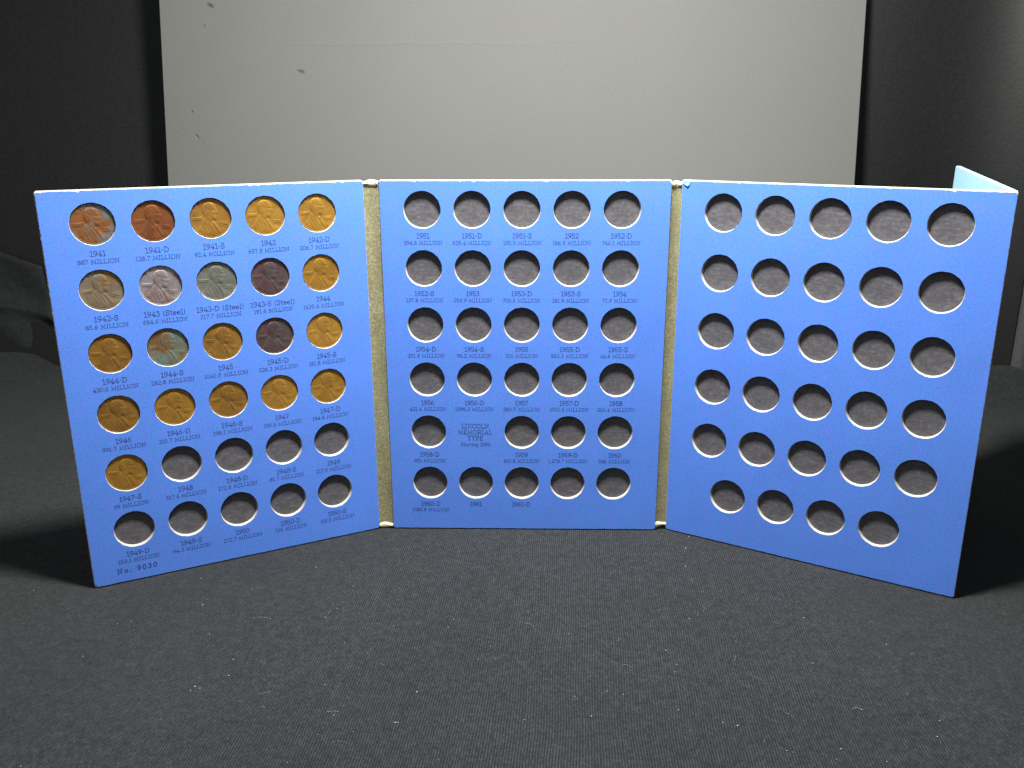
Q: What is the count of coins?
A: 21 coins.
